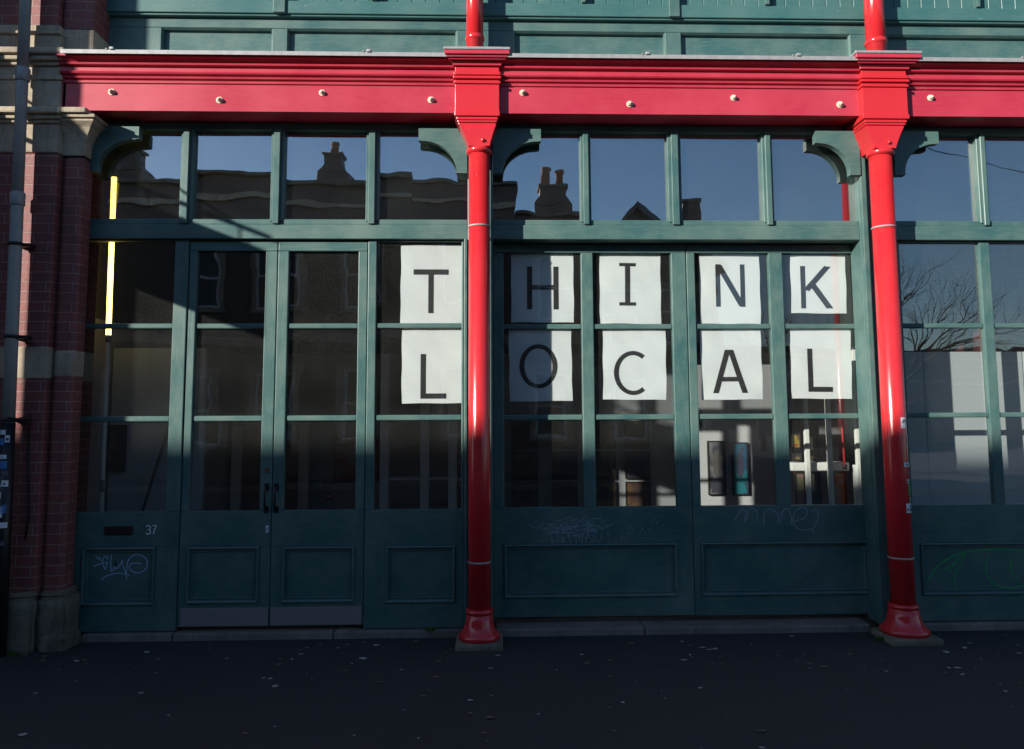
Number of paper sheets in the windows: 10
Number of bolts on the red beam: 9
